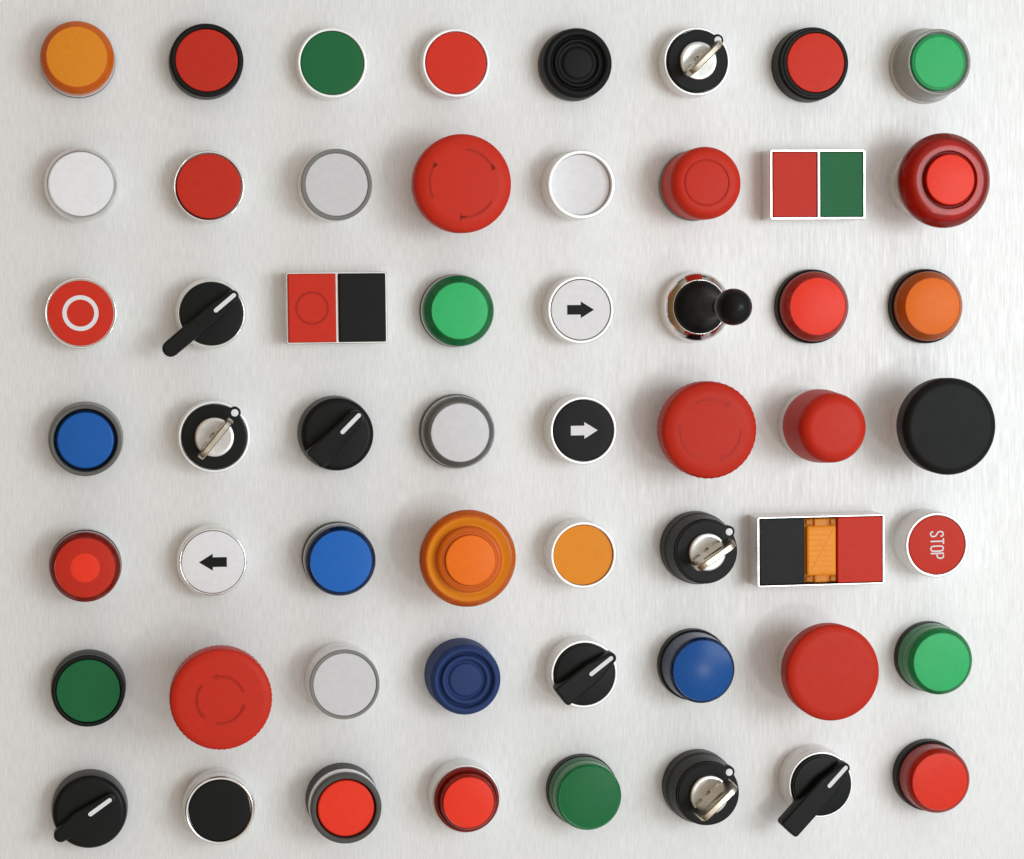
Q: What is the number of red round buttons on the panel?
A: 18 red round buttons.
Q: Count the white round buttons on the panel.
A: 7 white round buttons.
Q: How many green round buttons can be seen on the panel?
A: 6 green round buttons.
